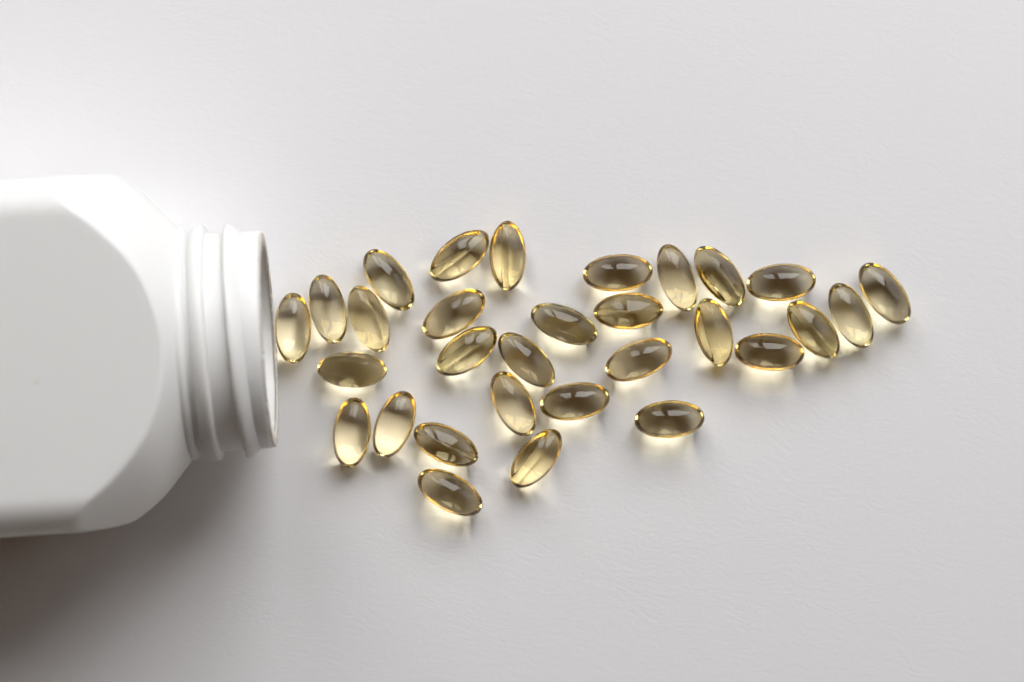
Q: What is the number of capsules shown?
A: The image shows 30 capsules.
